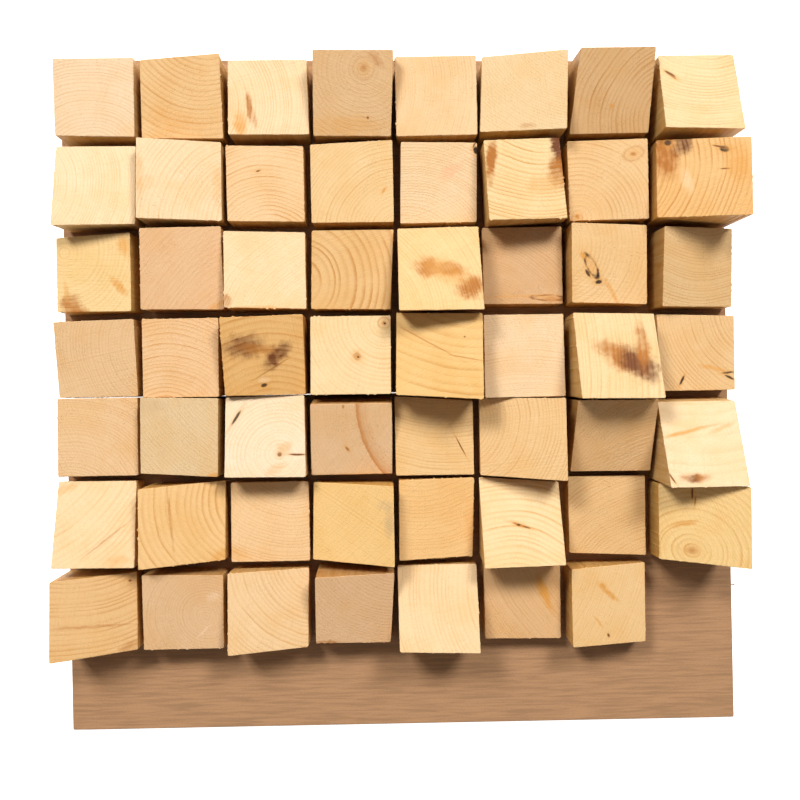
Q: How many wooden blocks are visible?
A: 55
